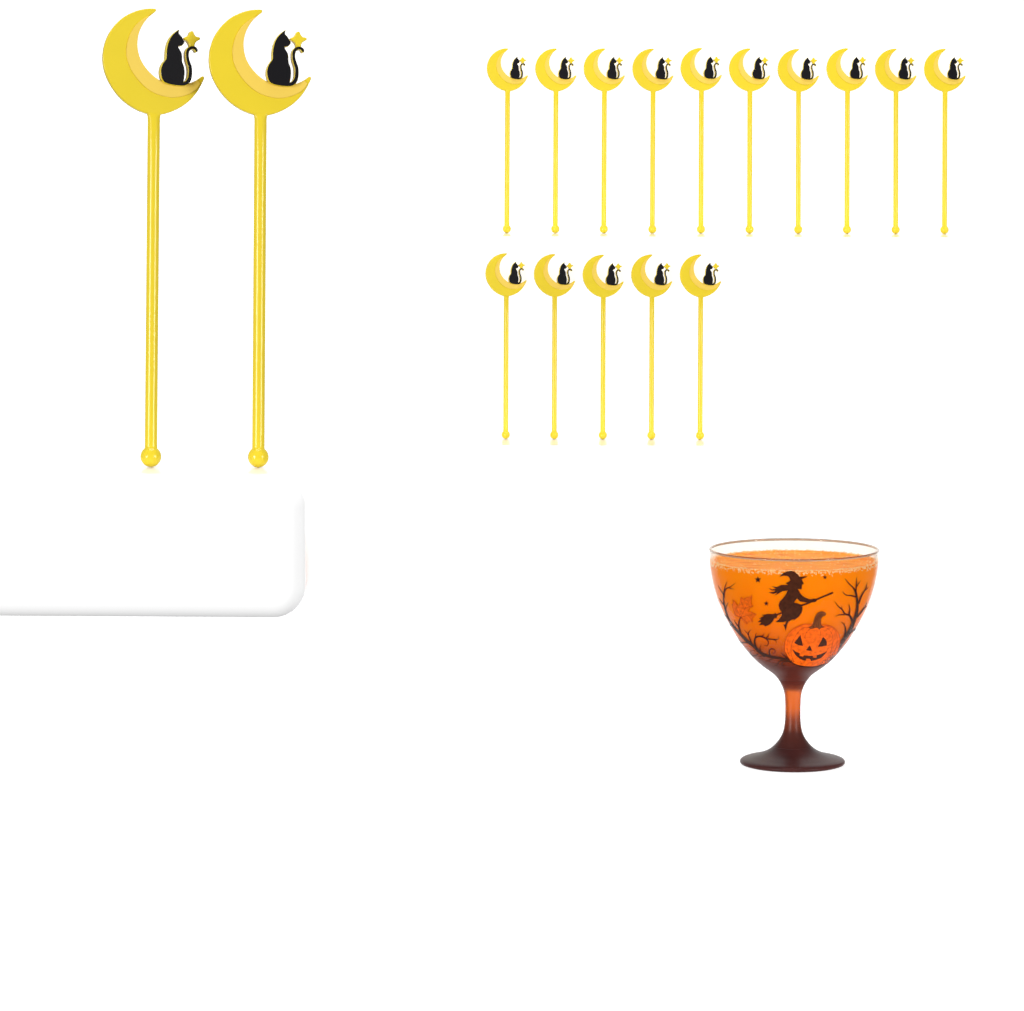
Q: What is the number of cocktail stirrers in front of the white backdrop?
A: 17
